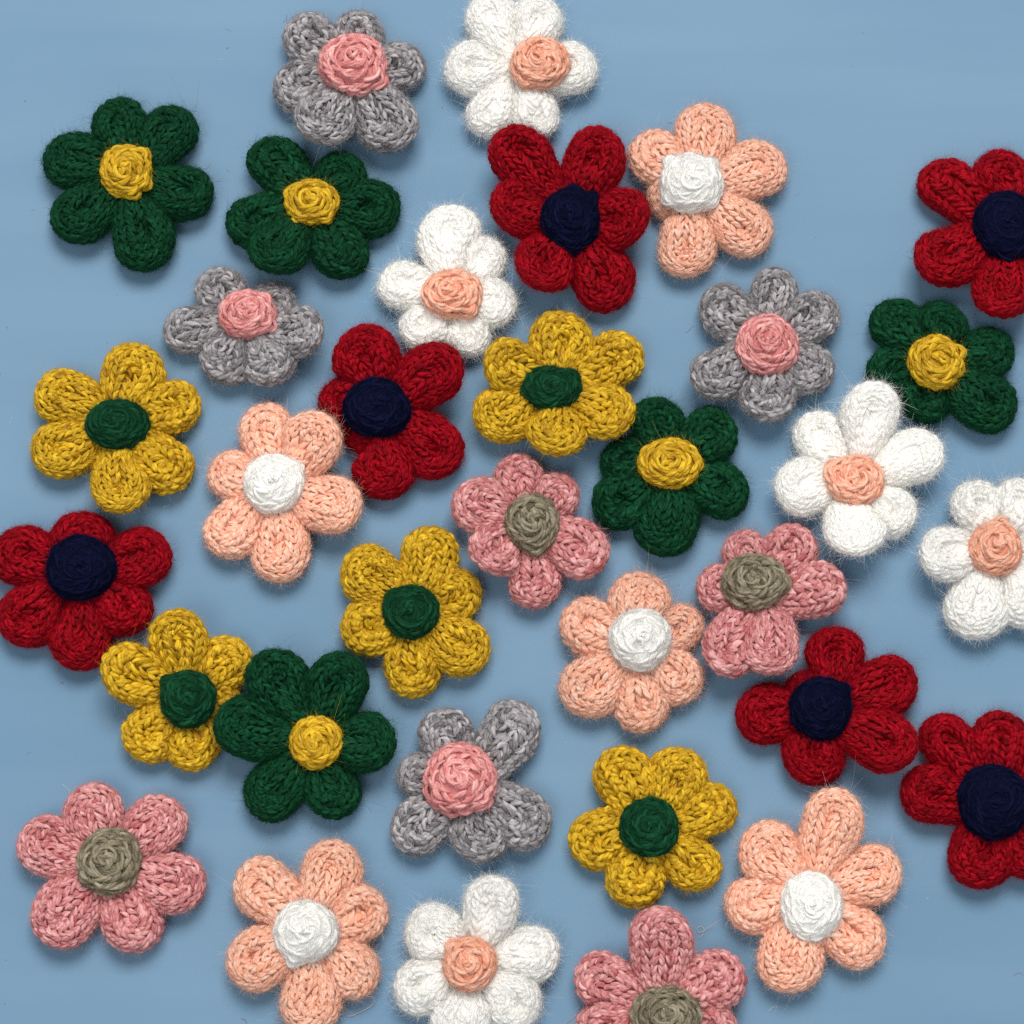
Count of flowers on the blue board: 34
